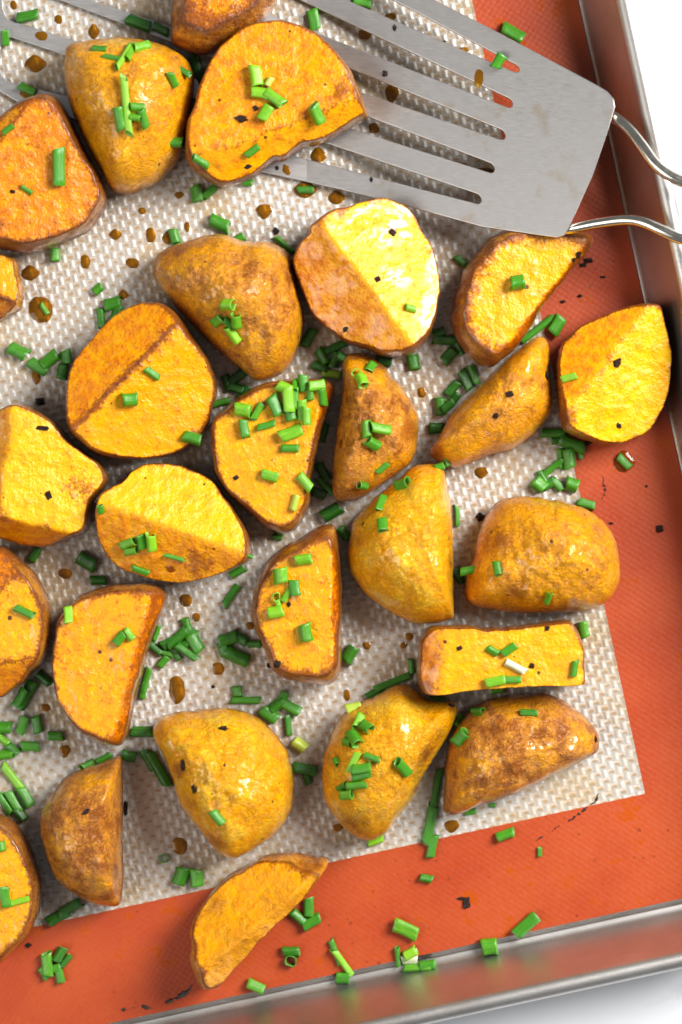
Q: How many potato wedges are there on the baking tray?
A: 27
